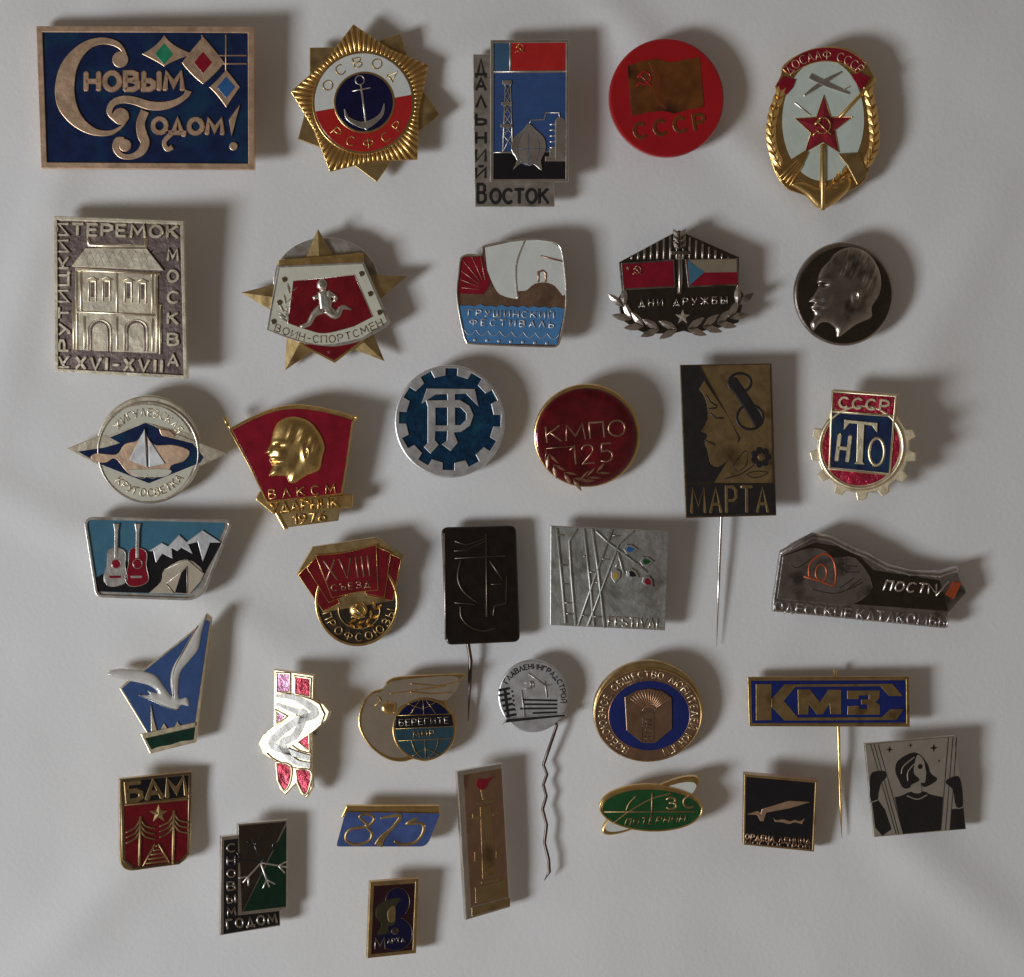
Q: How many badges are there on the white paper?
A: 35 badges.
